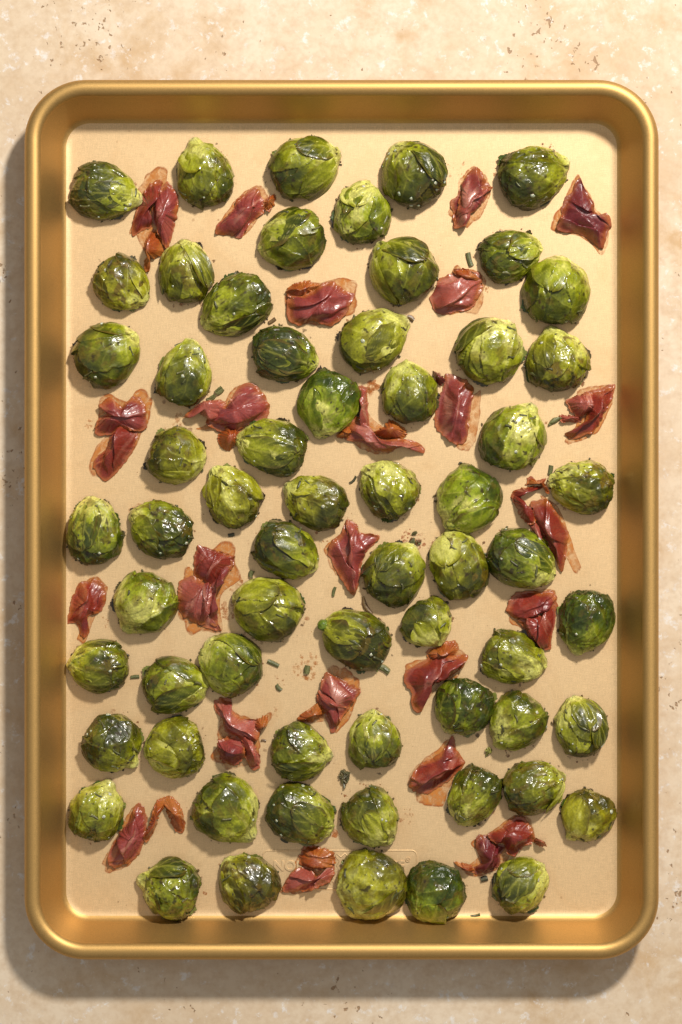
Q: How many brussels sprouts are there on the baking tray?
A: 63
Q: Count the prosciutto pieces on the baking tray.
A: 23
